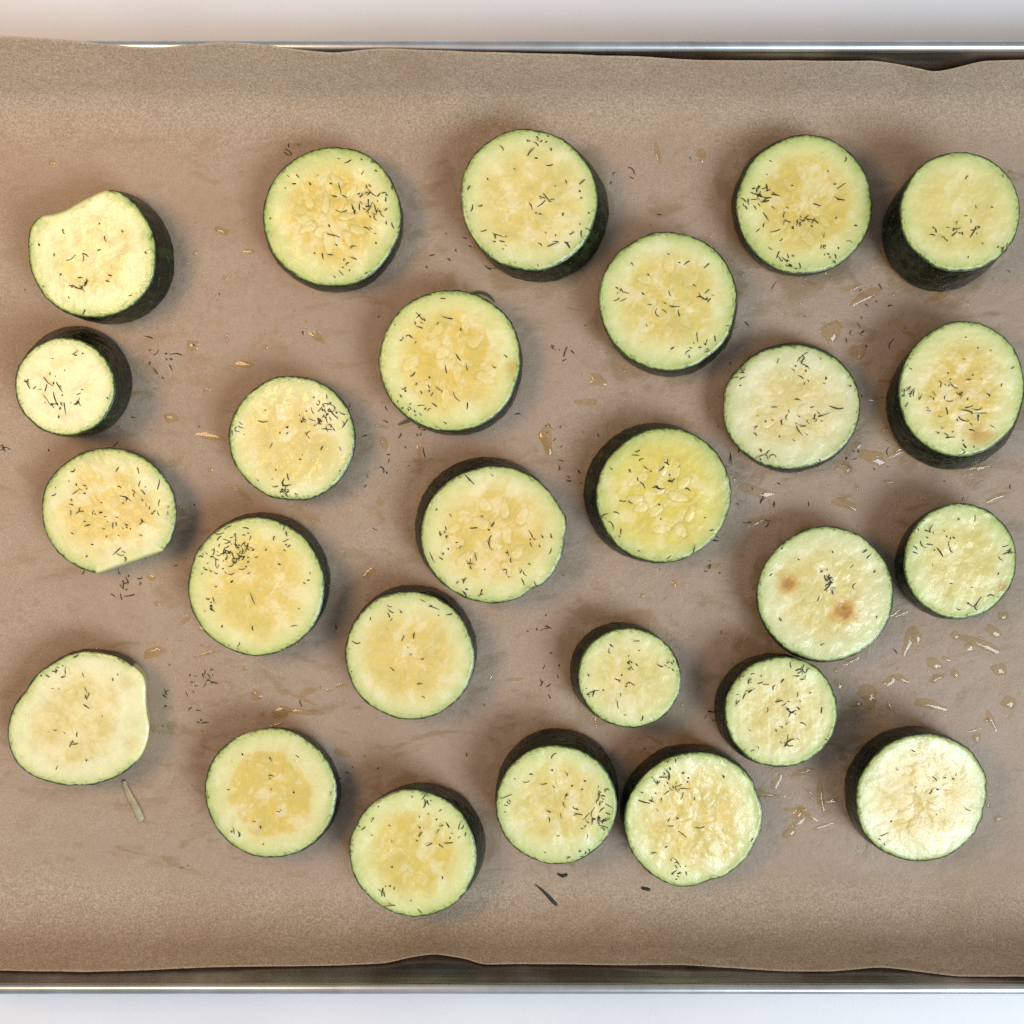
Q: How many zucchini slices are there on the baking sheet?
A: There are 26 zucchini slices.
